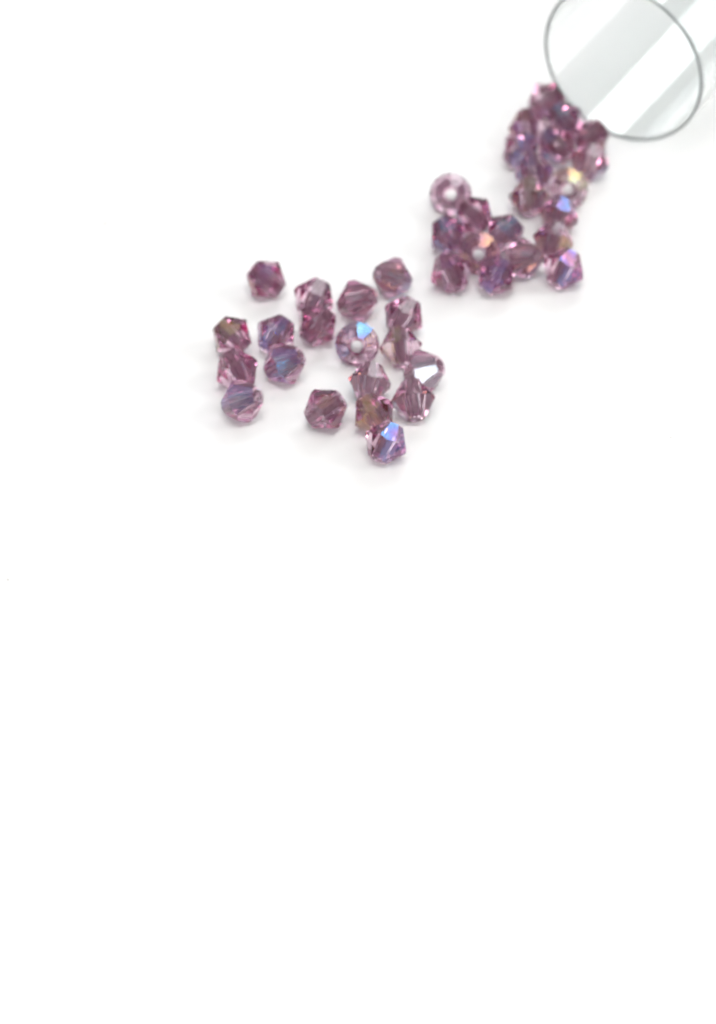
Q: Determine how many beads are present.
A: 40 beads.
